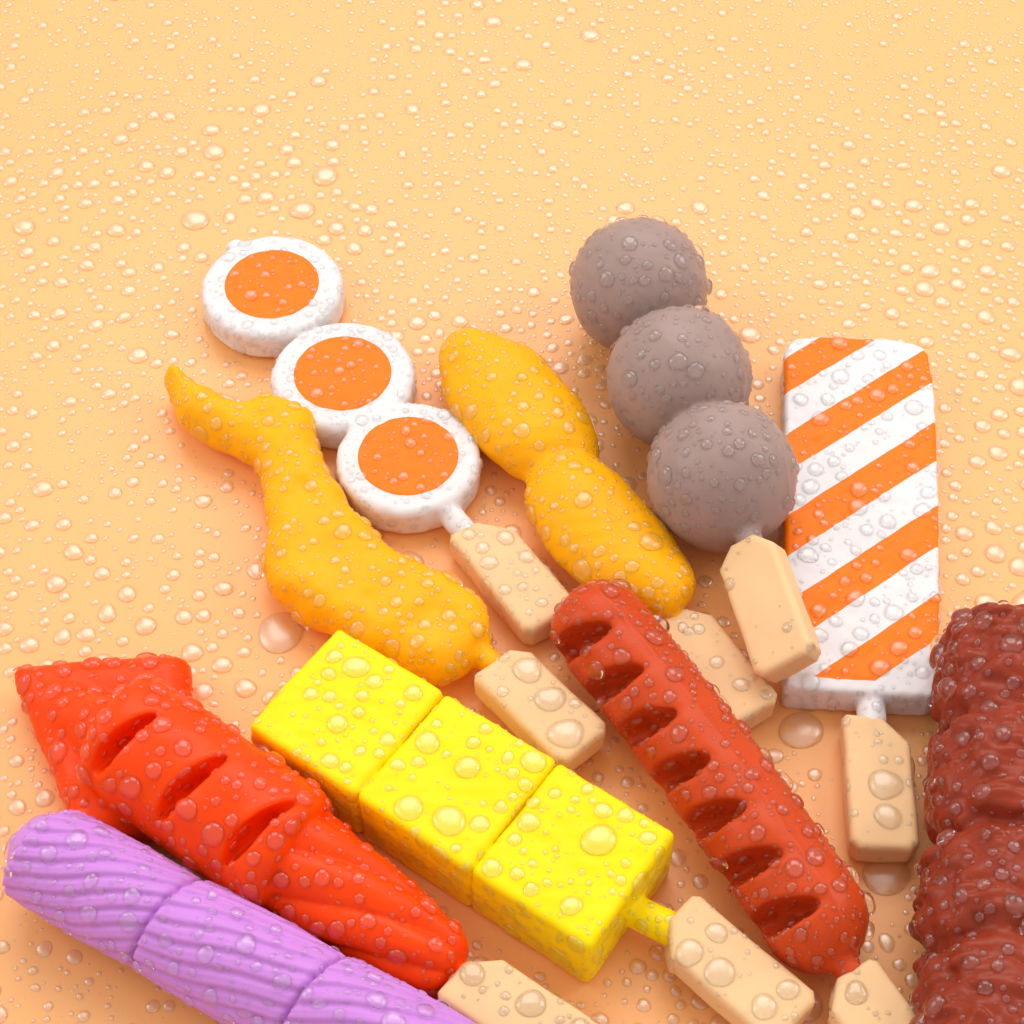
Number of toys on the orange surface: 10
